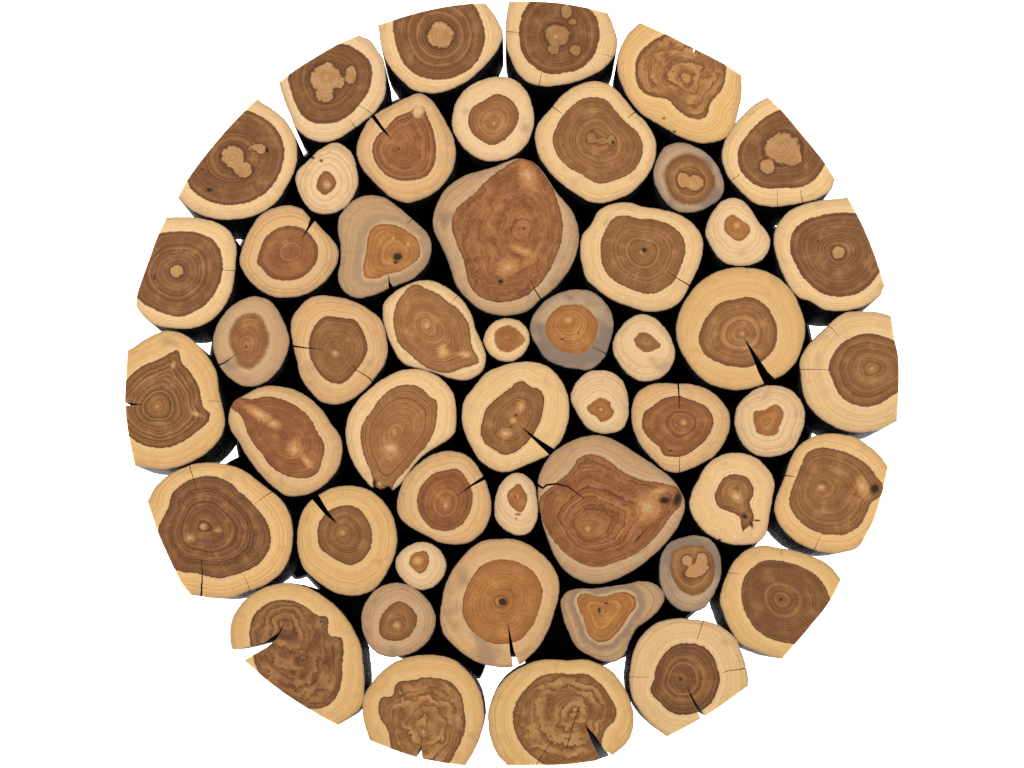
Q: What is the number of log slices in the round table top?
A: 50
